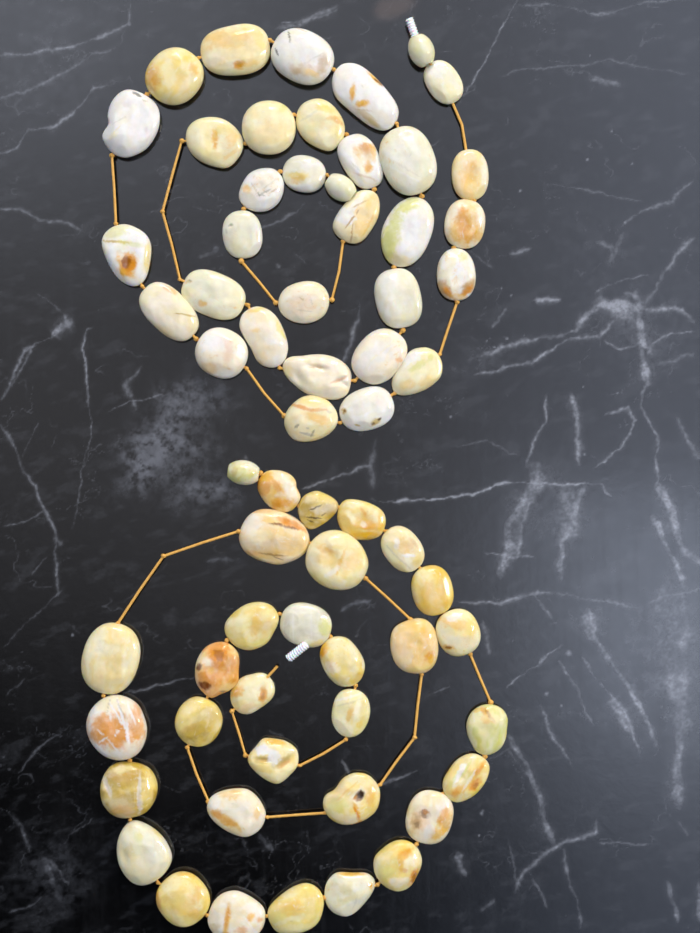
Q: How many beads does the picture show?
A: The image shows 65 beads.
